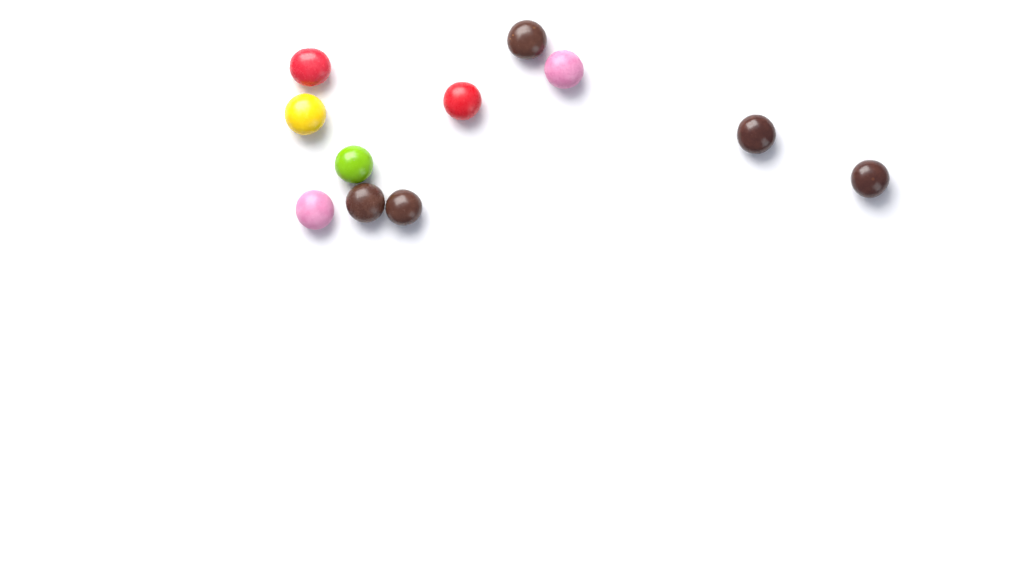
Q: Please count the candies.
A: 11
